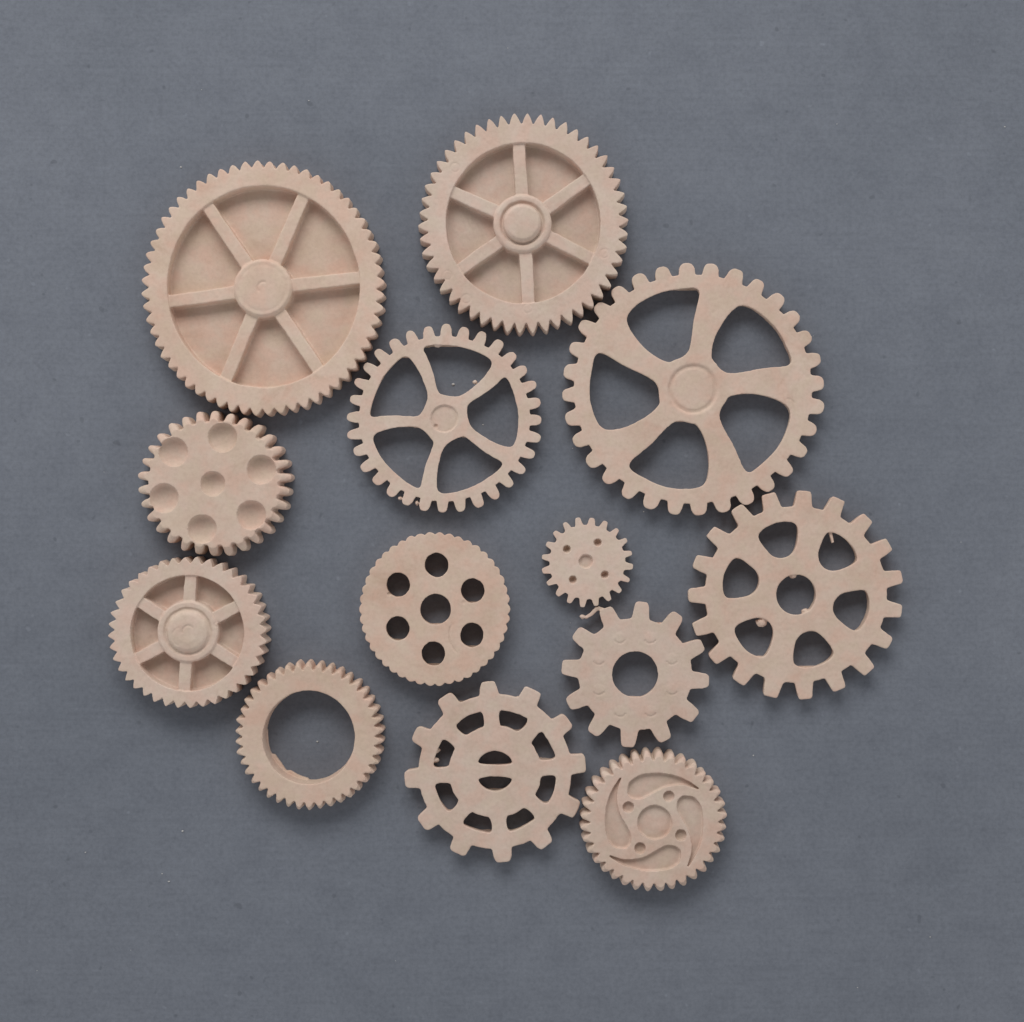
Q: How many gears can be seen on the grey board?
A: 13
